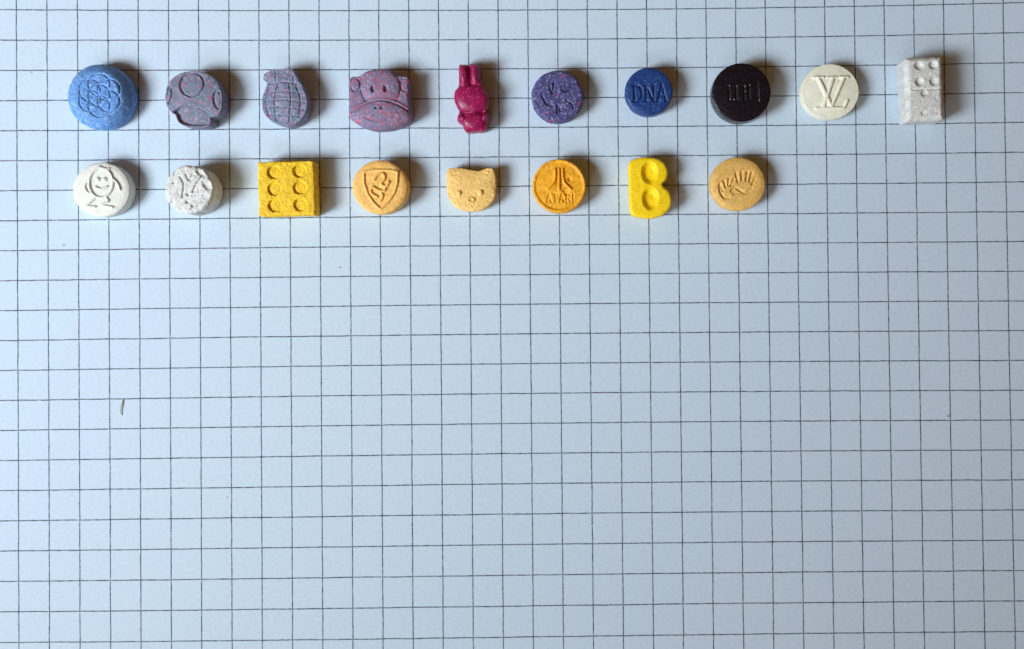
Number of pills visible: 18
